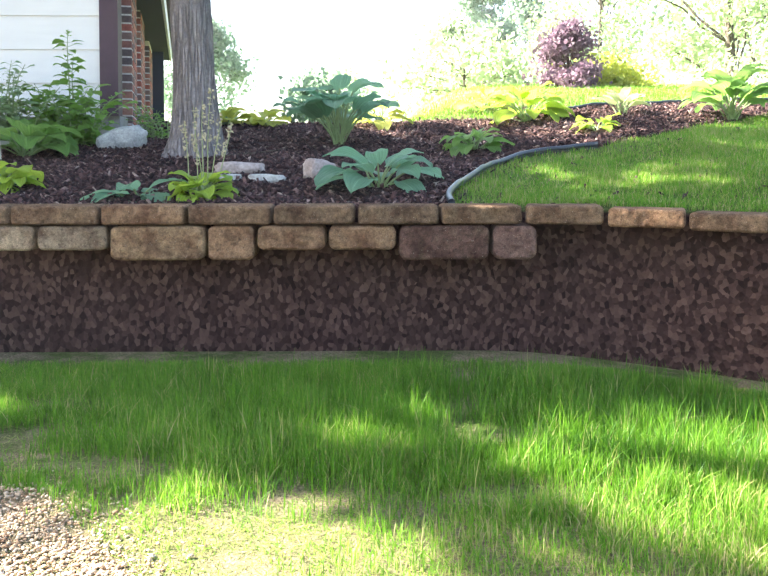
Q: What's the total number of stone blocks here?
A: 18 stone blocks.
